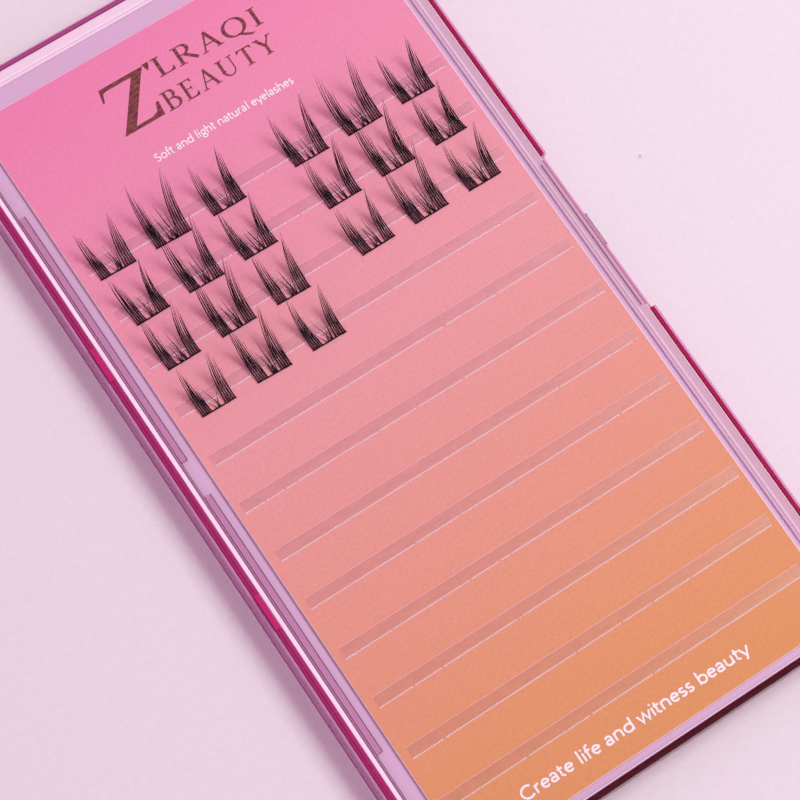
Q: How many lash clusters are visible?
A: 21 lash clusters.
